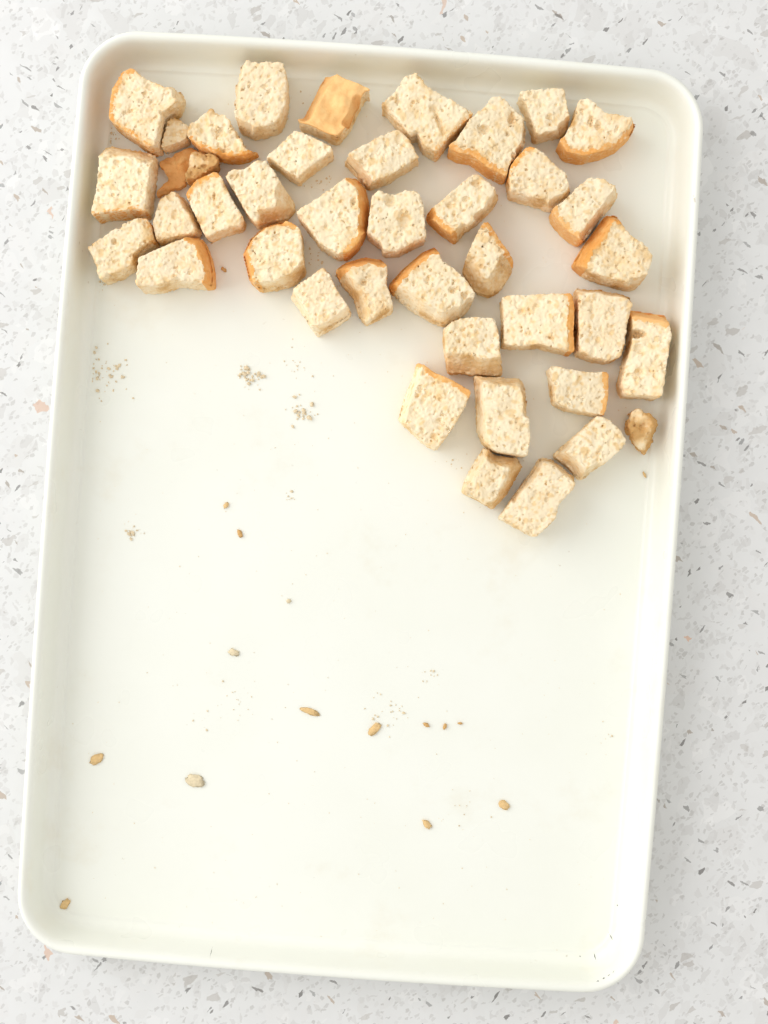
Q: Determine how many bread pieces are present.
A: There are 41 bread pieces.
